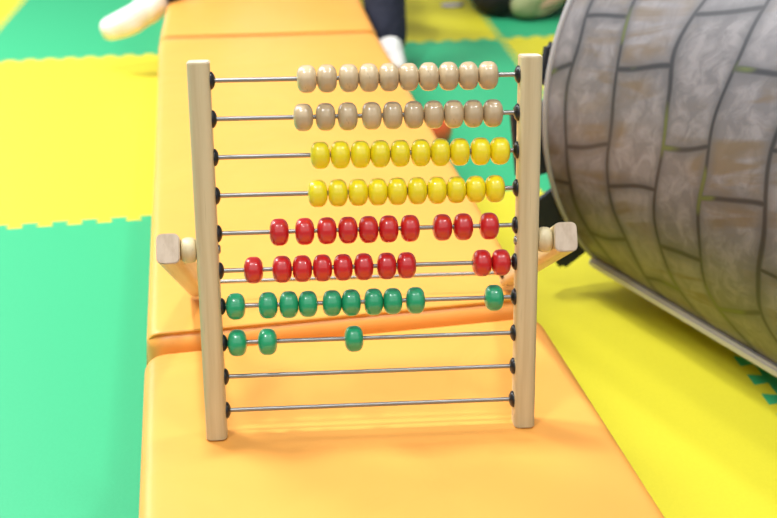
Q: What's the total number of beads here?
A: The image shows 73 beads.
